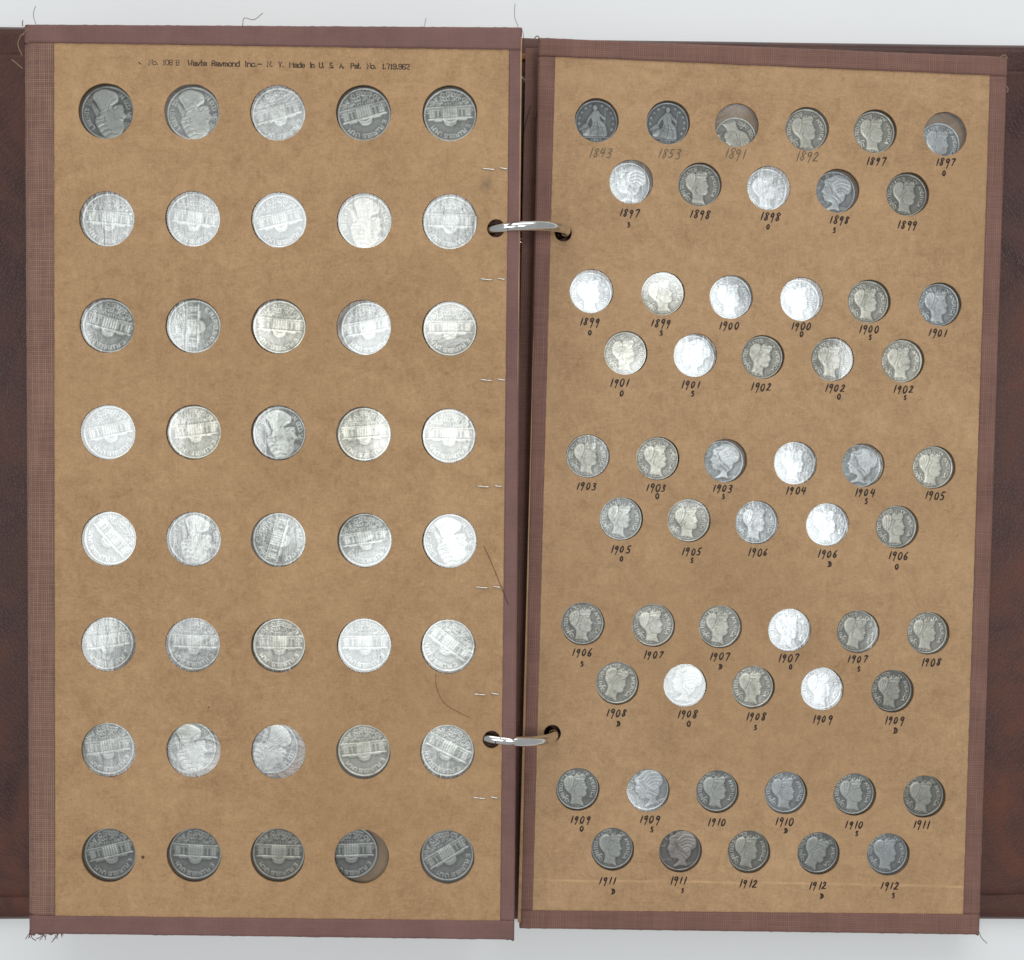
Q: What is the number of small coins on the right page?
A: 55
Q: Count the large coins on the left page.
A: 40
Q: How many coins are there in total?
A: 95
